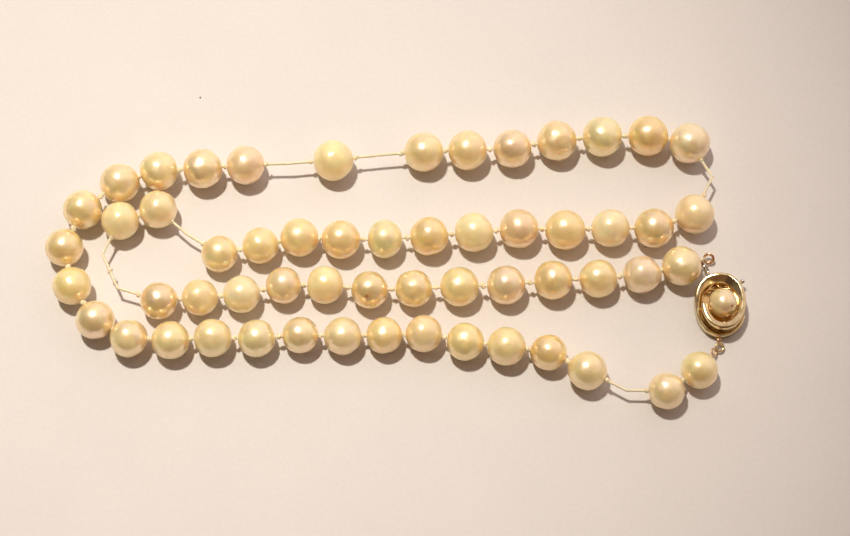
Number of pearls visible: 58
